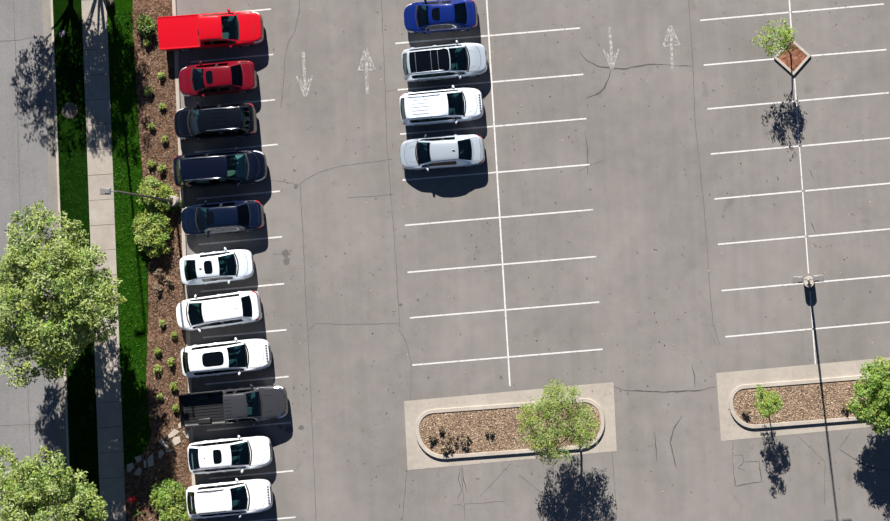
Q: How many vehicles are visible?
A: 15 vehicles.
